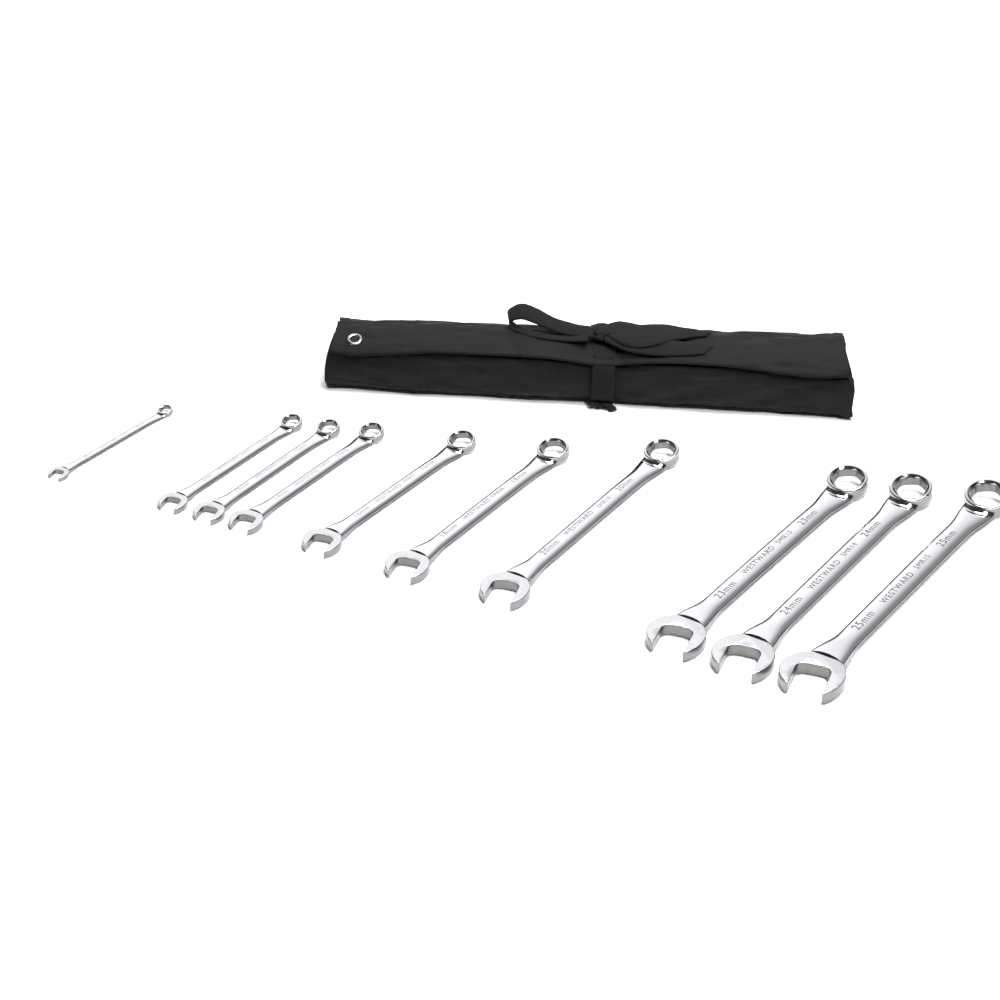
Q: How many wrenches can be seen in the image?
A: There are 10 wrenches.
